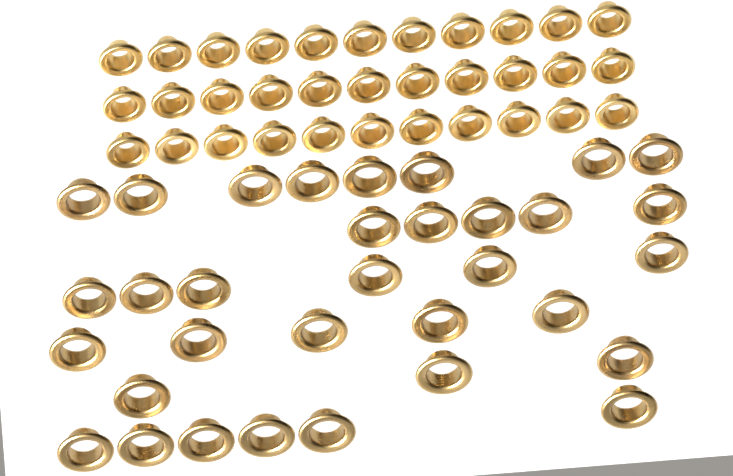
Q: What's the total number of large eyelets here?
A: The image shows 33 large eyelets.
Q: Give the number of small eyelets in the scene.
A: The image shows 33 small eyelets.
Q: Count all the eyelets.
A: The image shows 66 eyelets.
